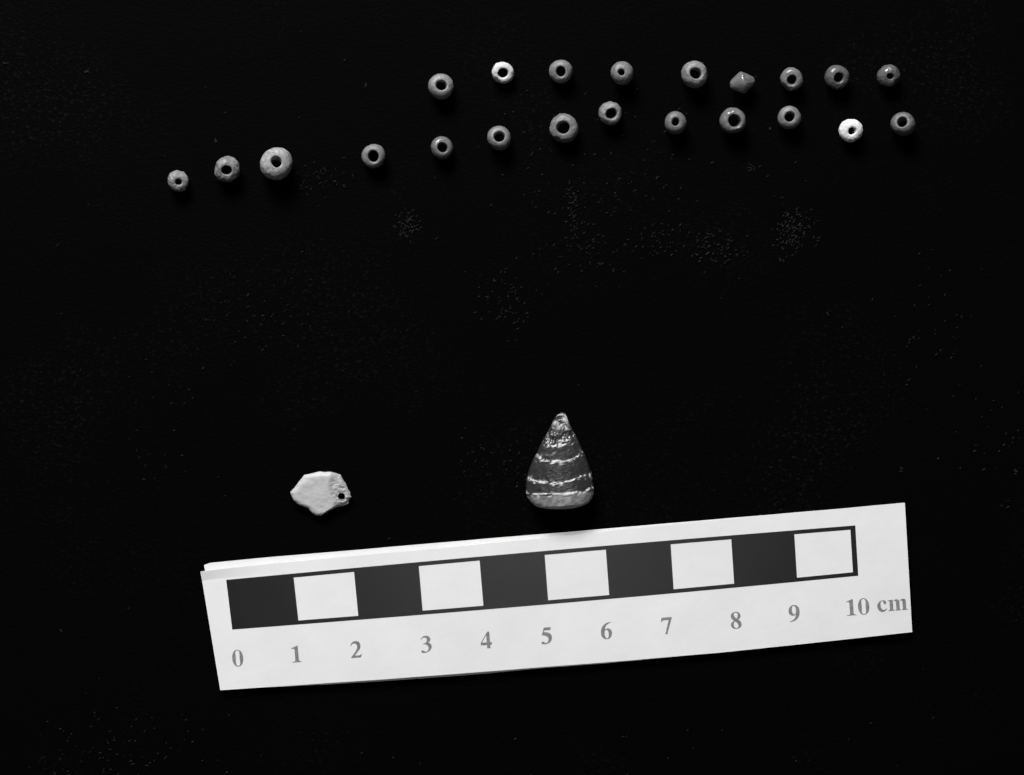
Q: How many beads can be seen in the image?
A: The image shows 22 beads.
